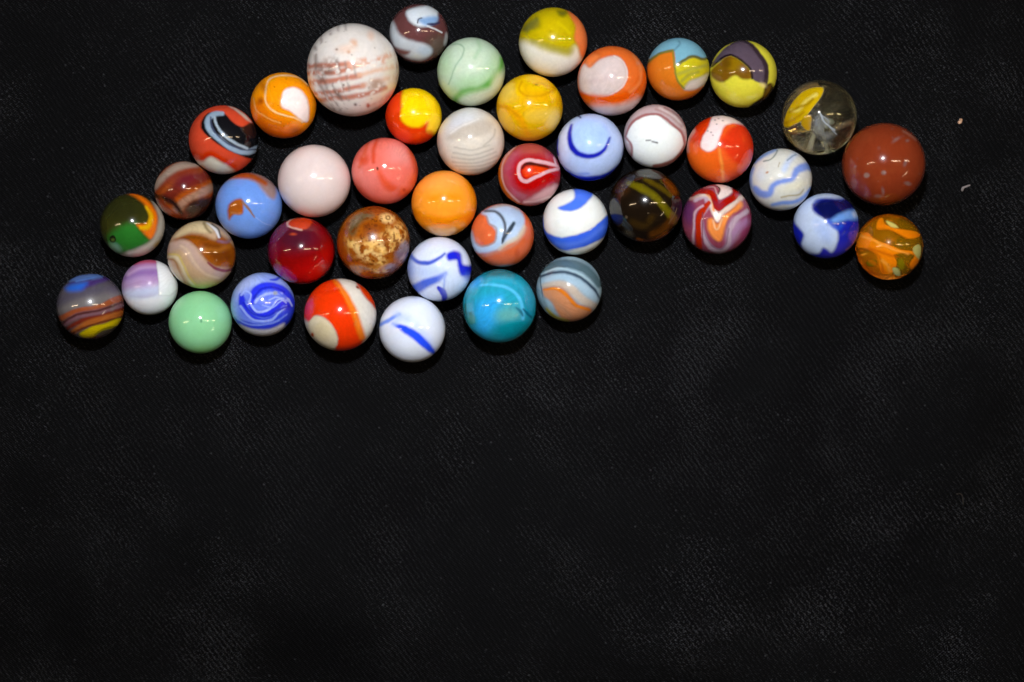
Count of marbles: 43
